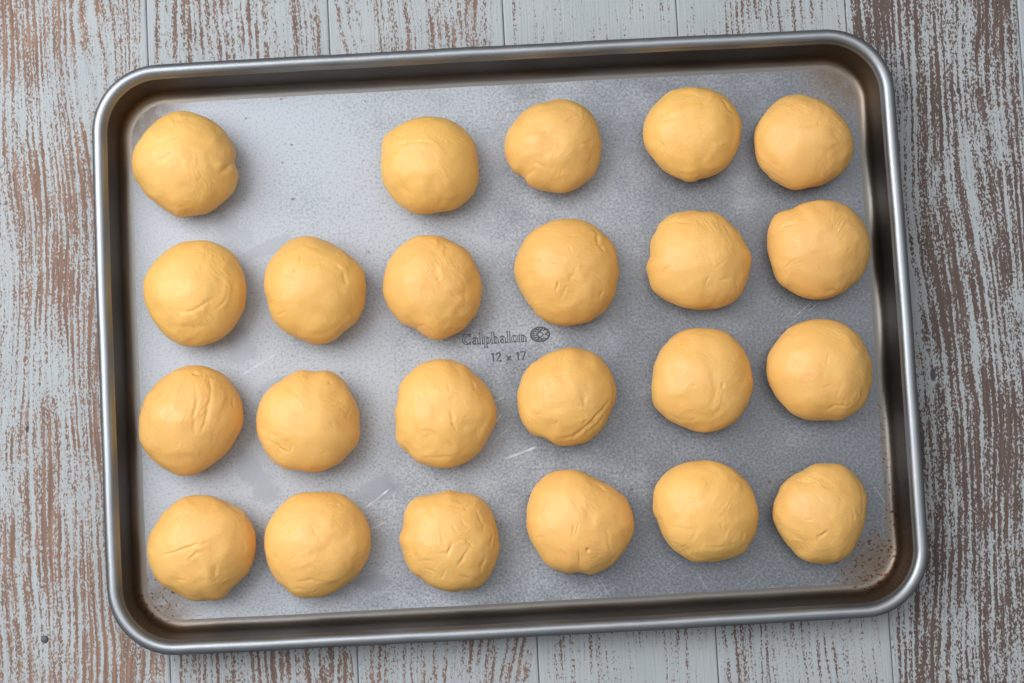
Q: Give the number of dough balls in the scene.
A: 23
